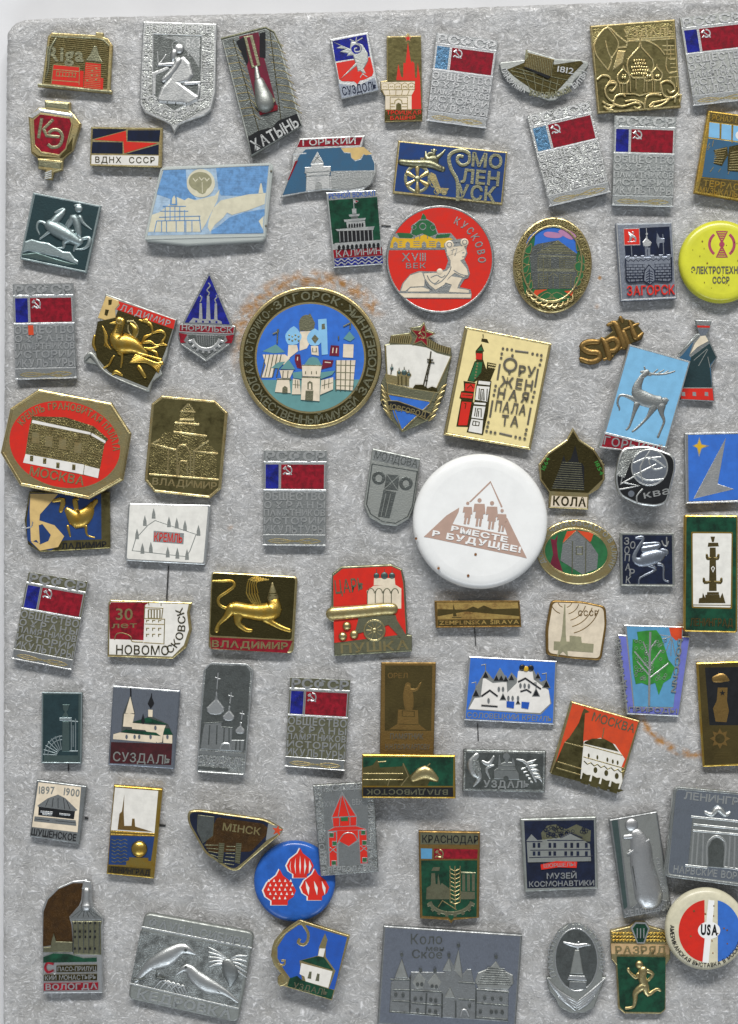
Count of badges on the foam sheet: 78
